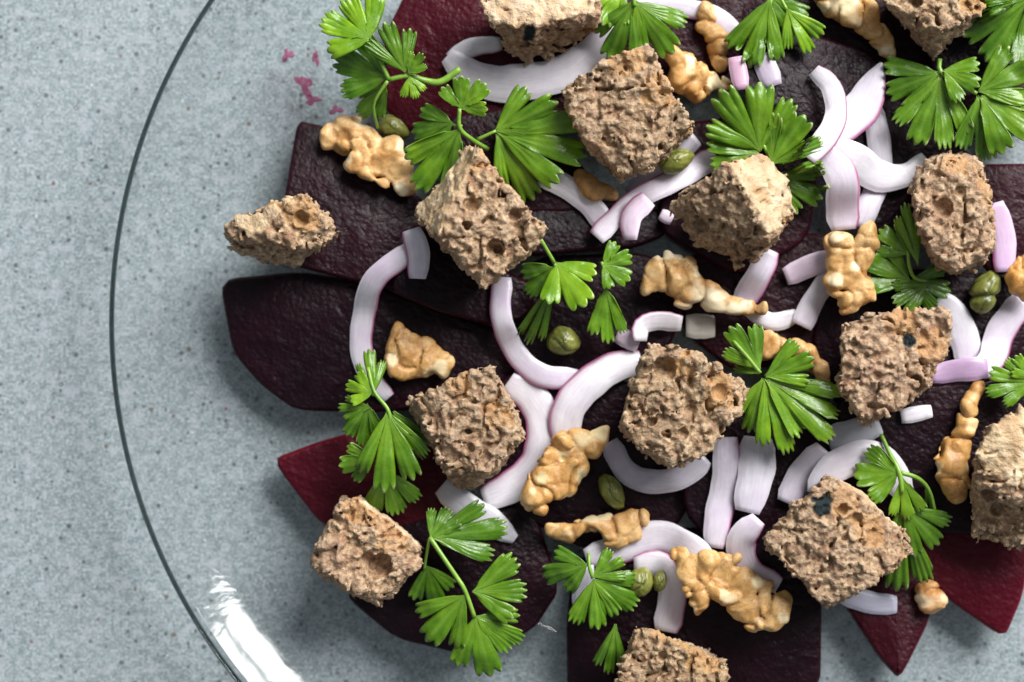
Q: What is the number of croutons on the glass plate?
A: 14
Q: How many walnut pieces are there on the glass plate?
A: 15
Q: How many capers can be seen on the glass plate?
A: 7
